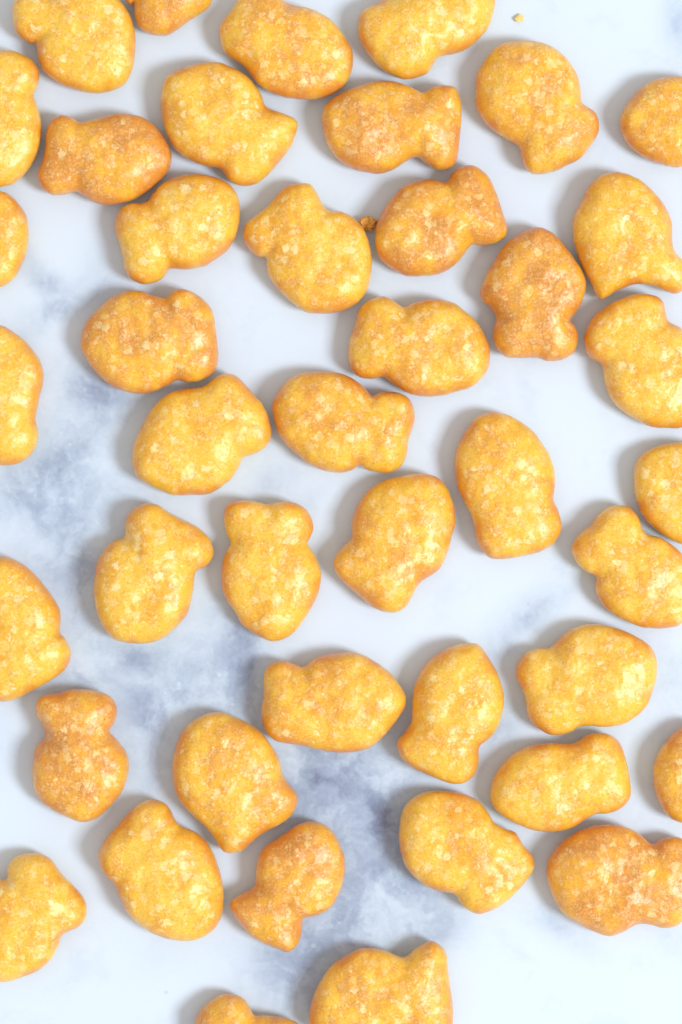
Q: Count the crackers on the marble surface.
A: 43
